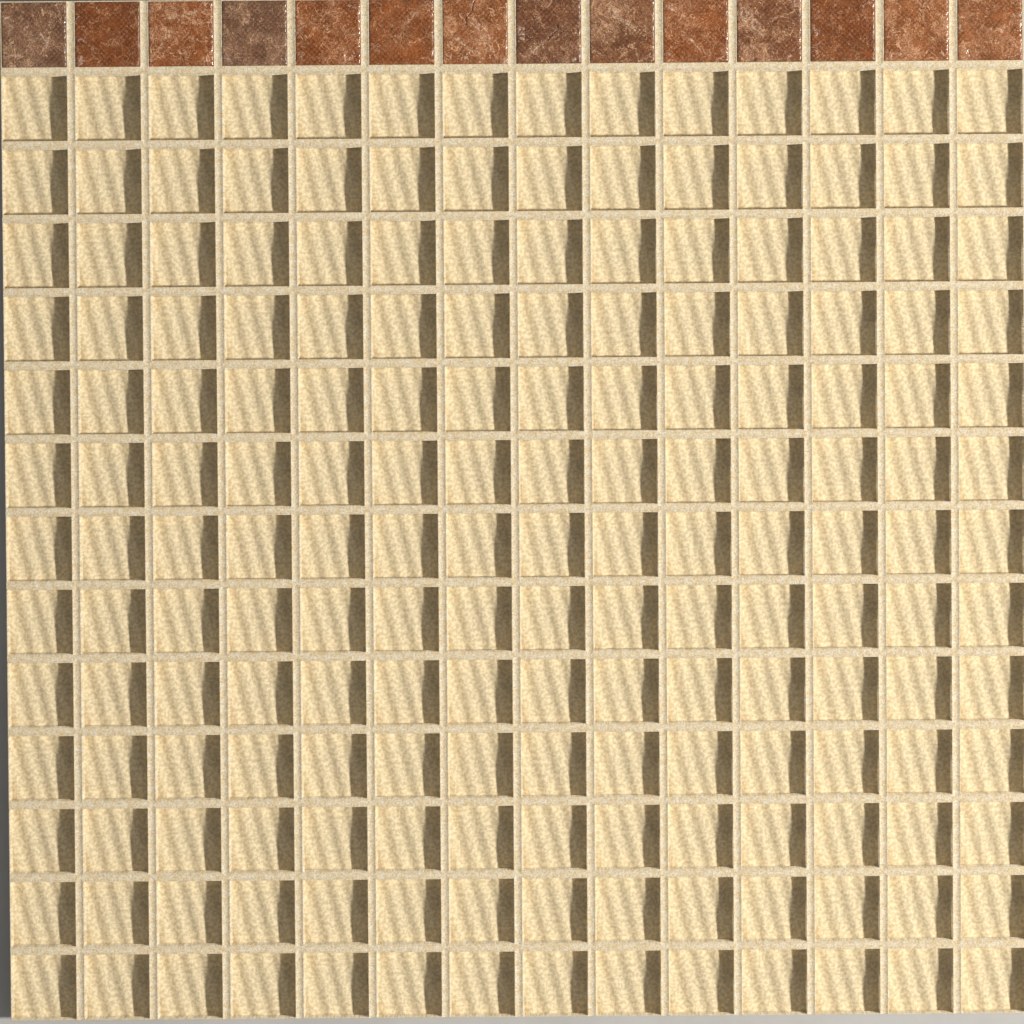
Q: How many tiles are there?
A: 14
